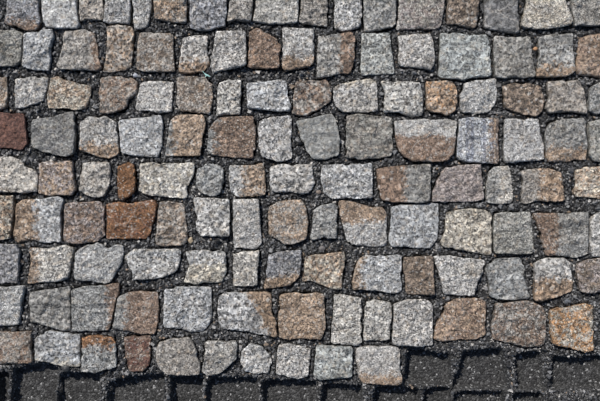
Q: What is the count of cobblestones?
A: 129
